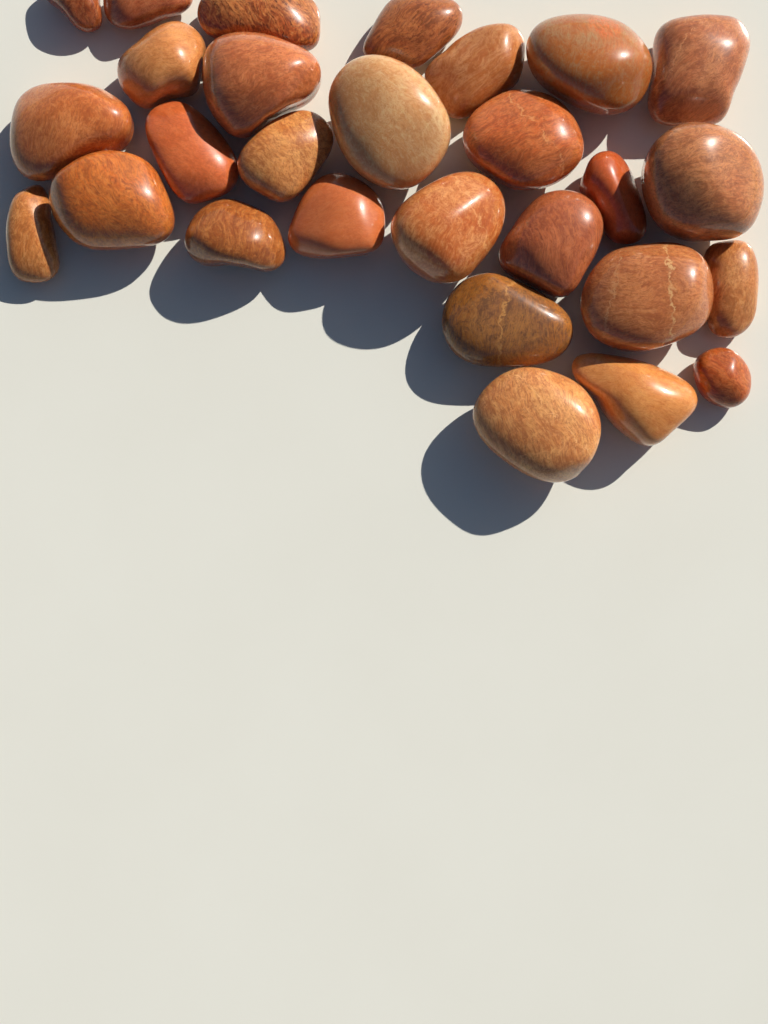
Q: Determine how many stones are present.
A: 28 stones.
